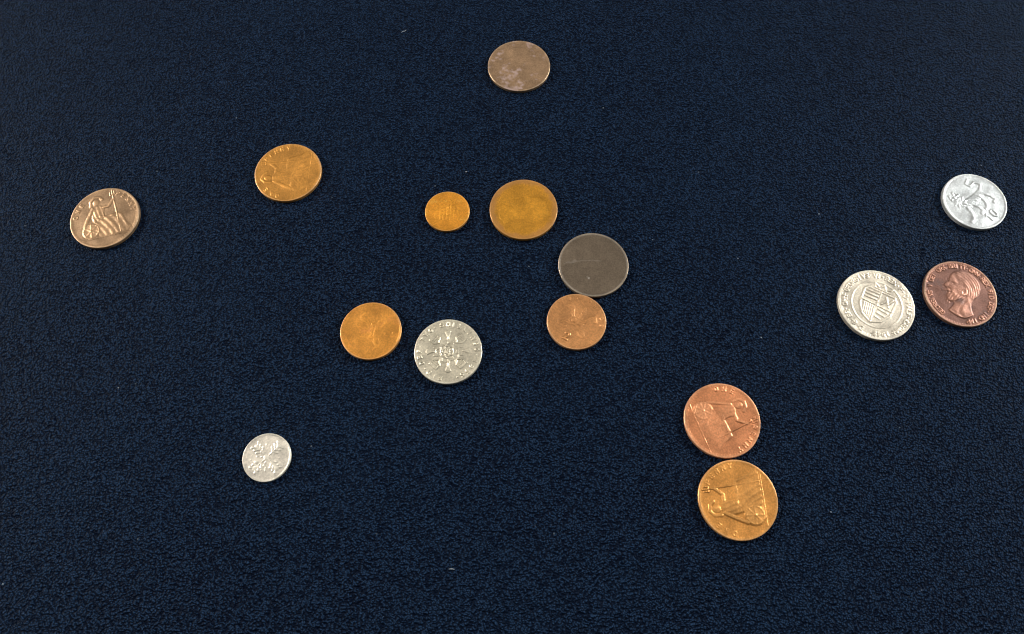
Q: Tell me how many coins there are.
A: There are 15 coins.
